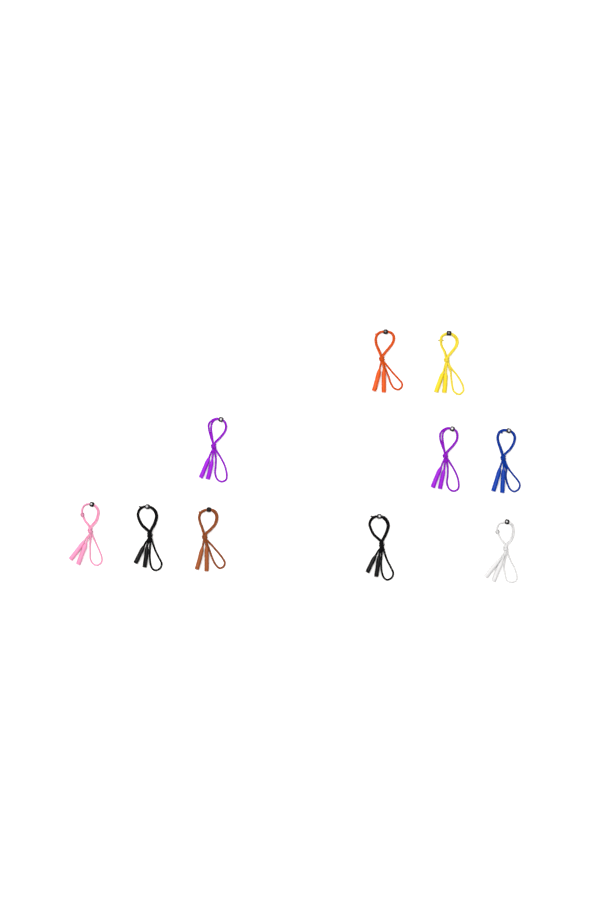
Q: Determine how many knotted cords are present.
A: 10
